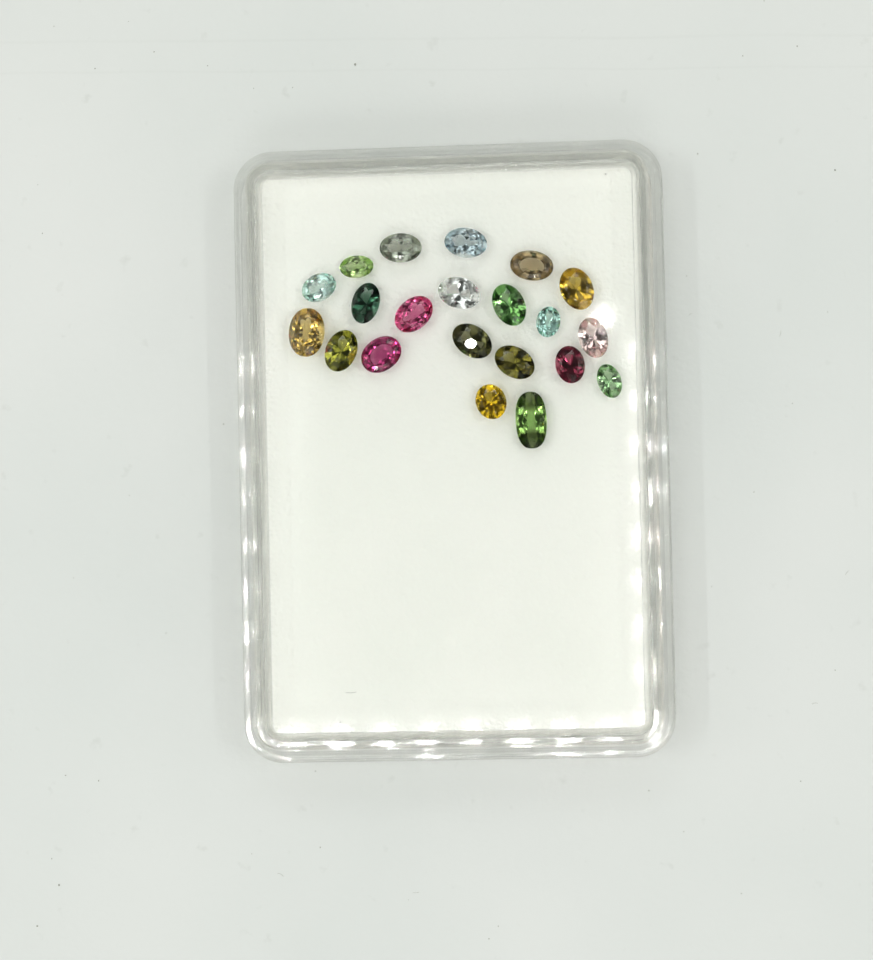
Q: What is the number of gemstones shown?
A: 21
